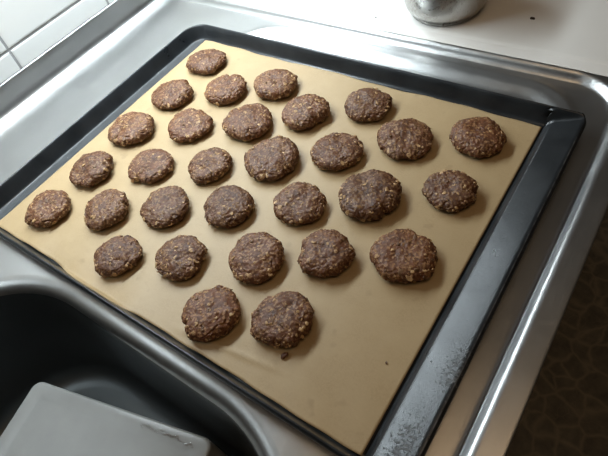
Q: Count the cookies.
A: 30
